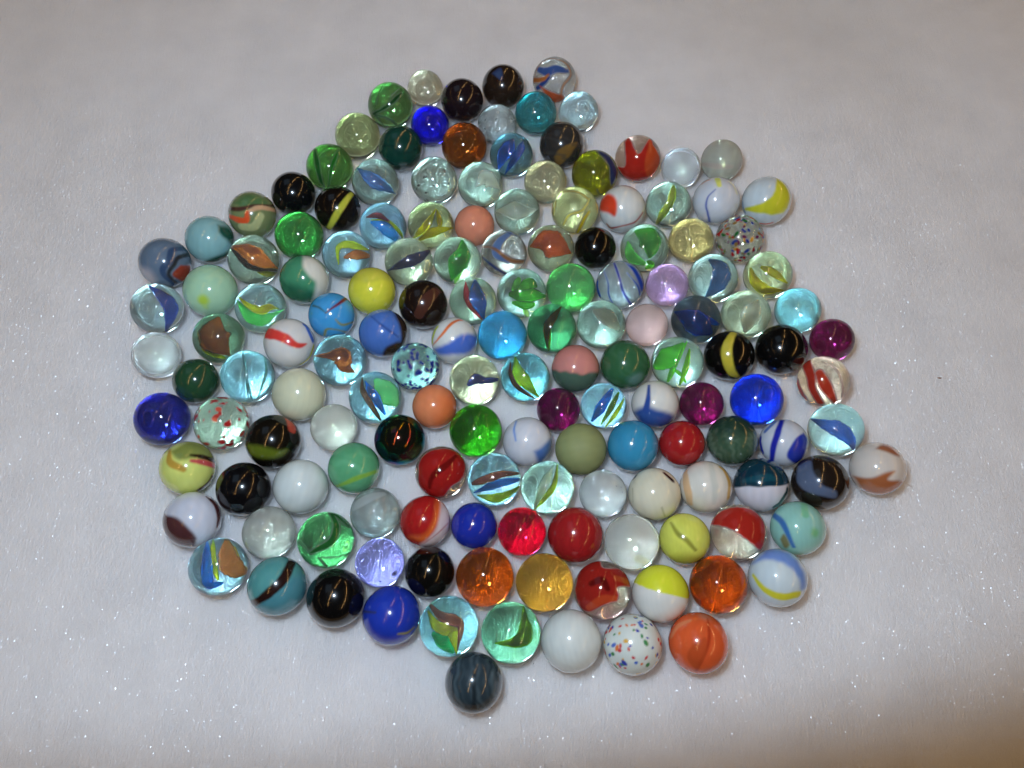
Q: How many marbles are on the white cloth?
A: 151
